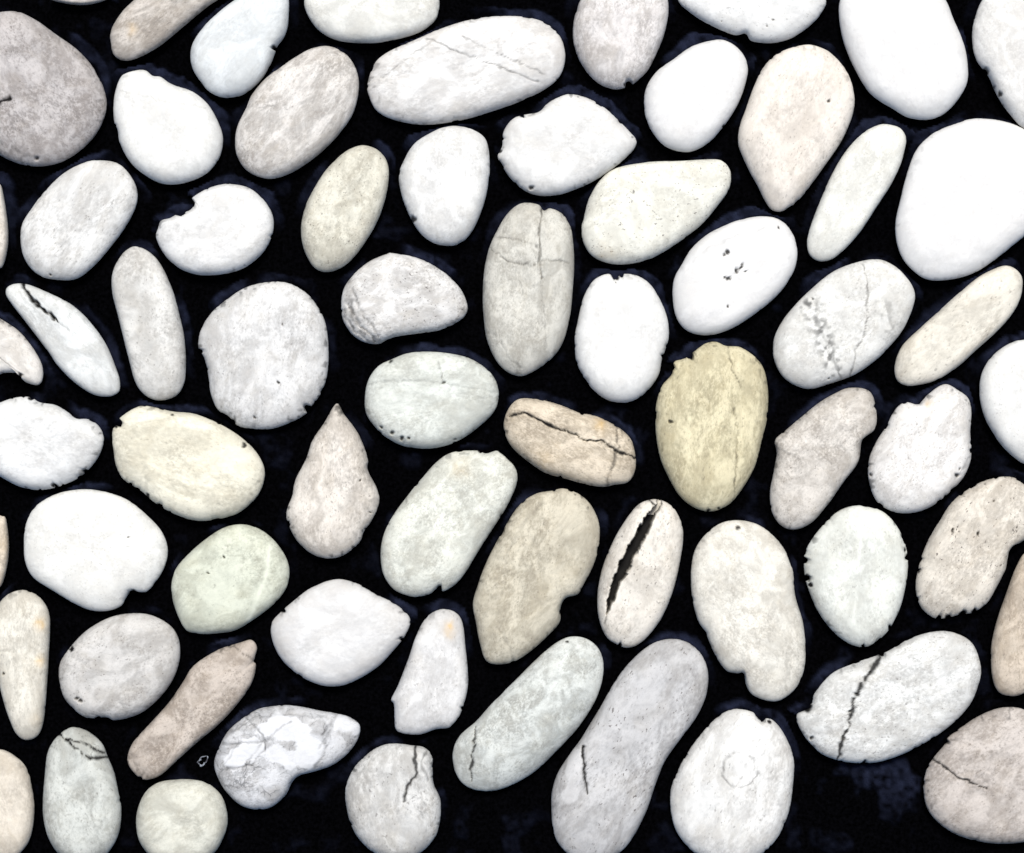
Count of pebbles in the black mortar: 67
